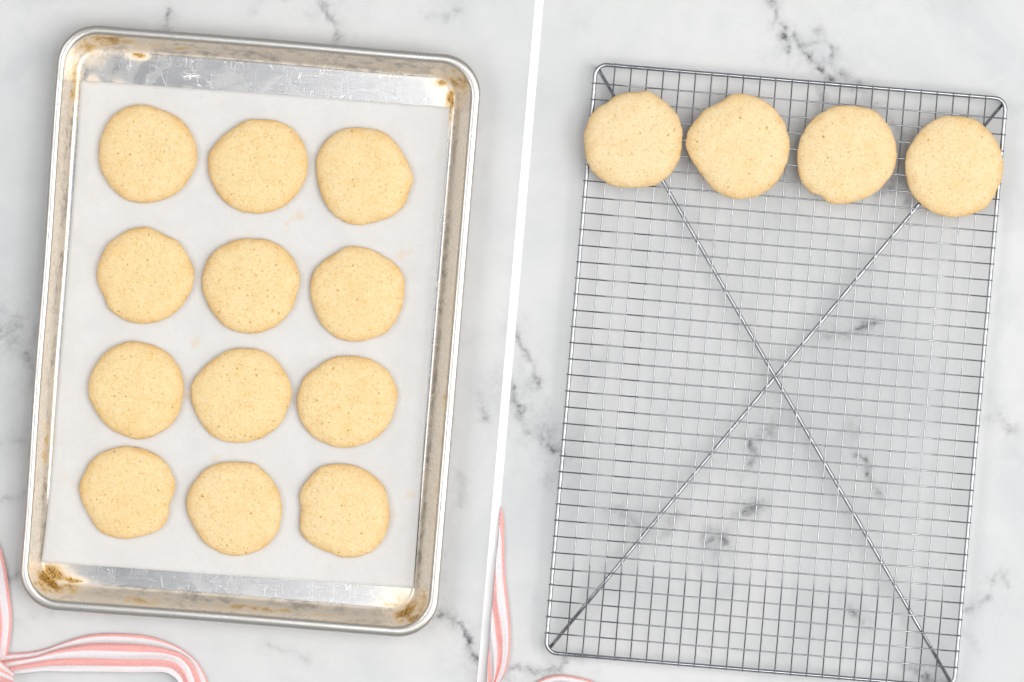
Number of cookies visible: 16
